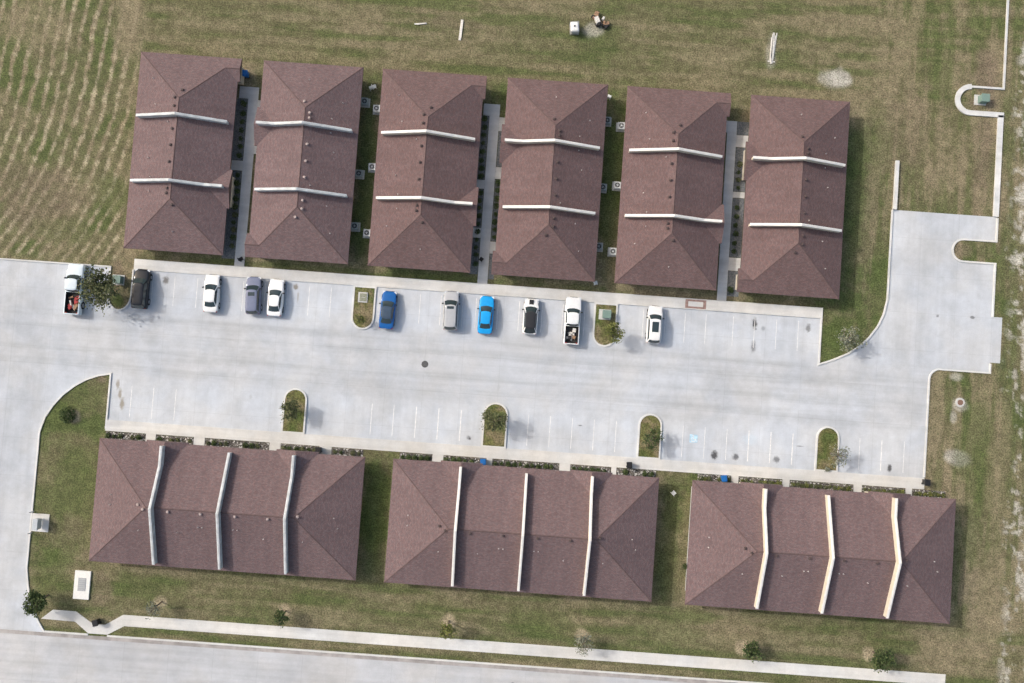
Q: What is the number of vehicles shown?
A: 11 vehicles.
